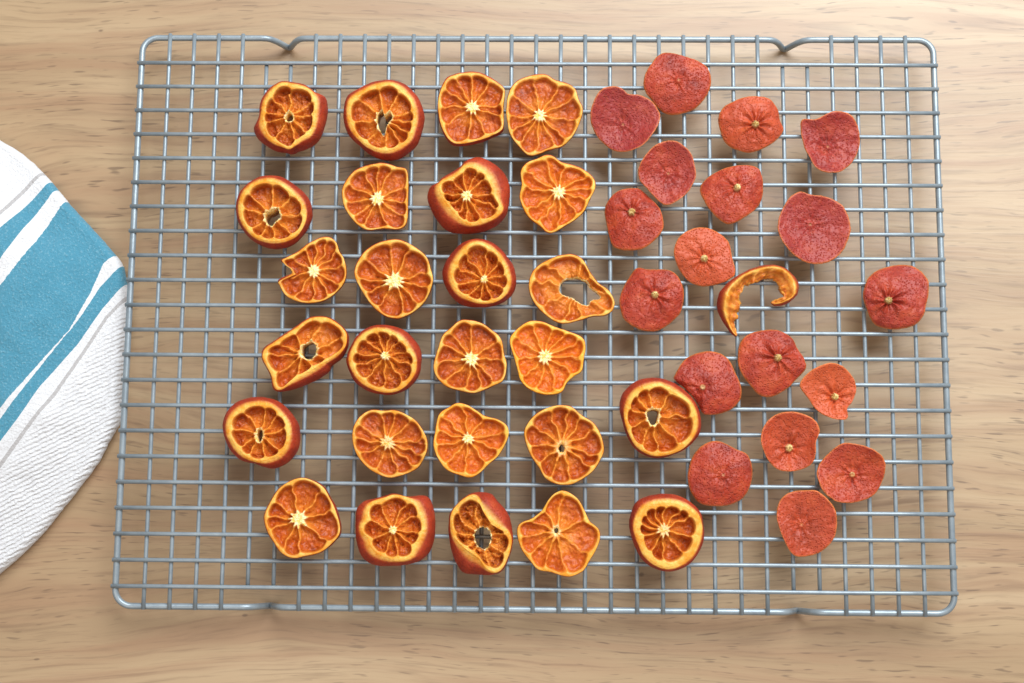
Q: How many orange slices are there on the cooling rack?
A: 26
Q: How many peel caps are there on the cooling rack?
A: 18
